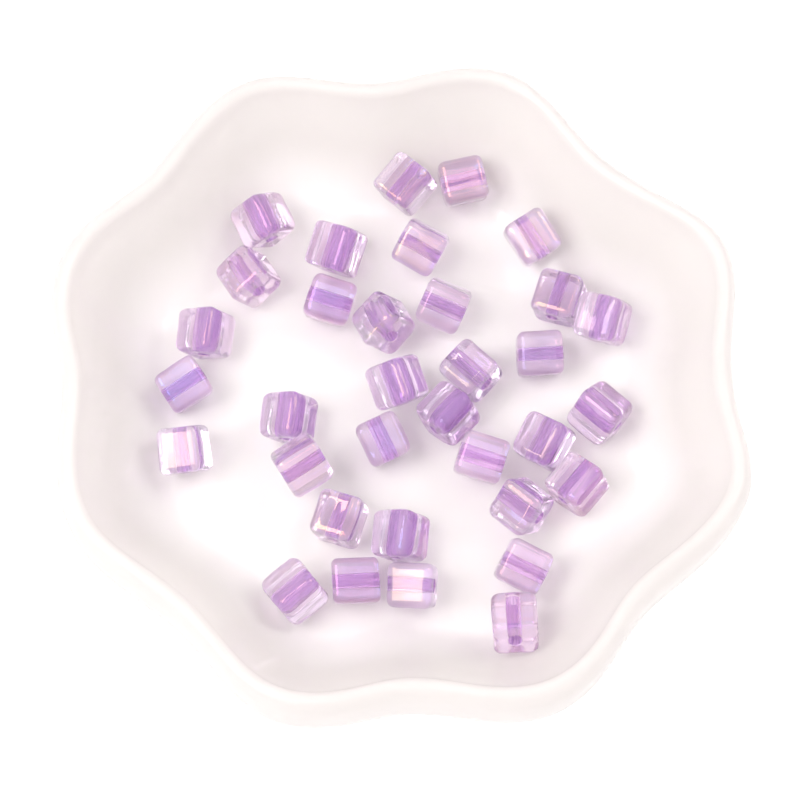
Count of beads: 34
